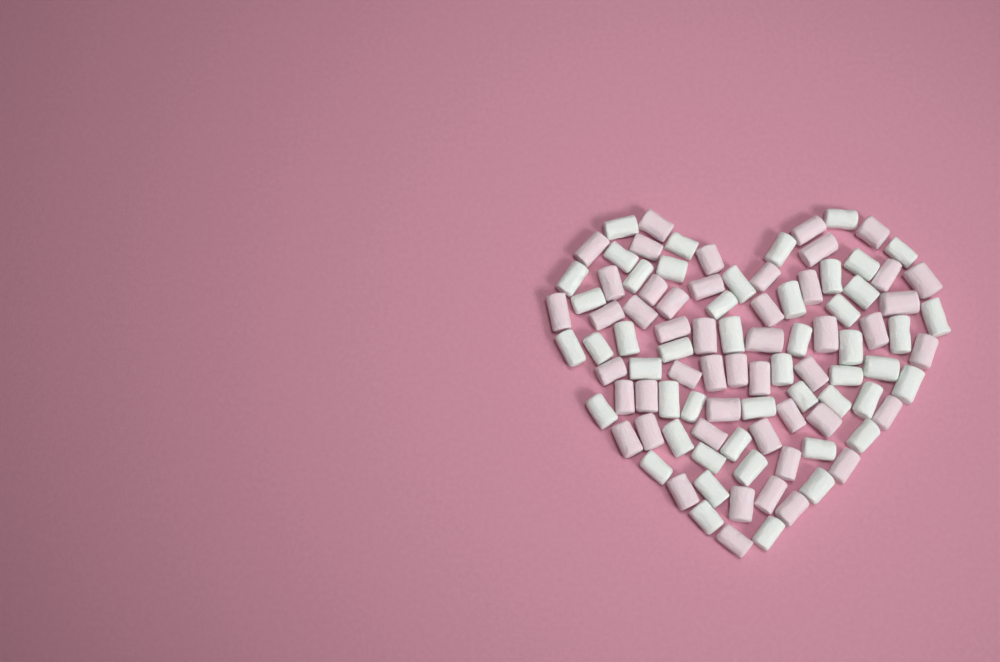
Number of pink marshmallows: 49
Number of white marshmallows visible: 49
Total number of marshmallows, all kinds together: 98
